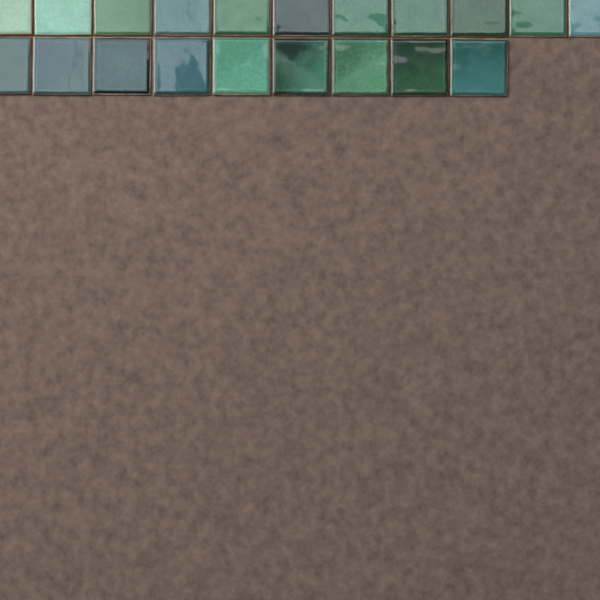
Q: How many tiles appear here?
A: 20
